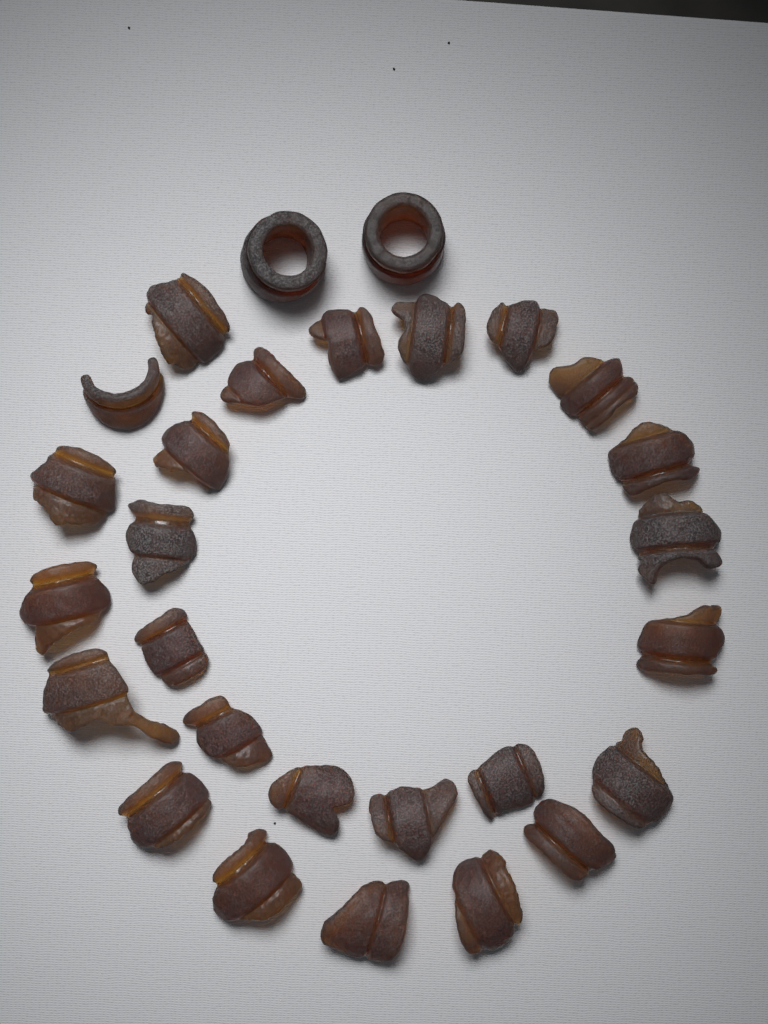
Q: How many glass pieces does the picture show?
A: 28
